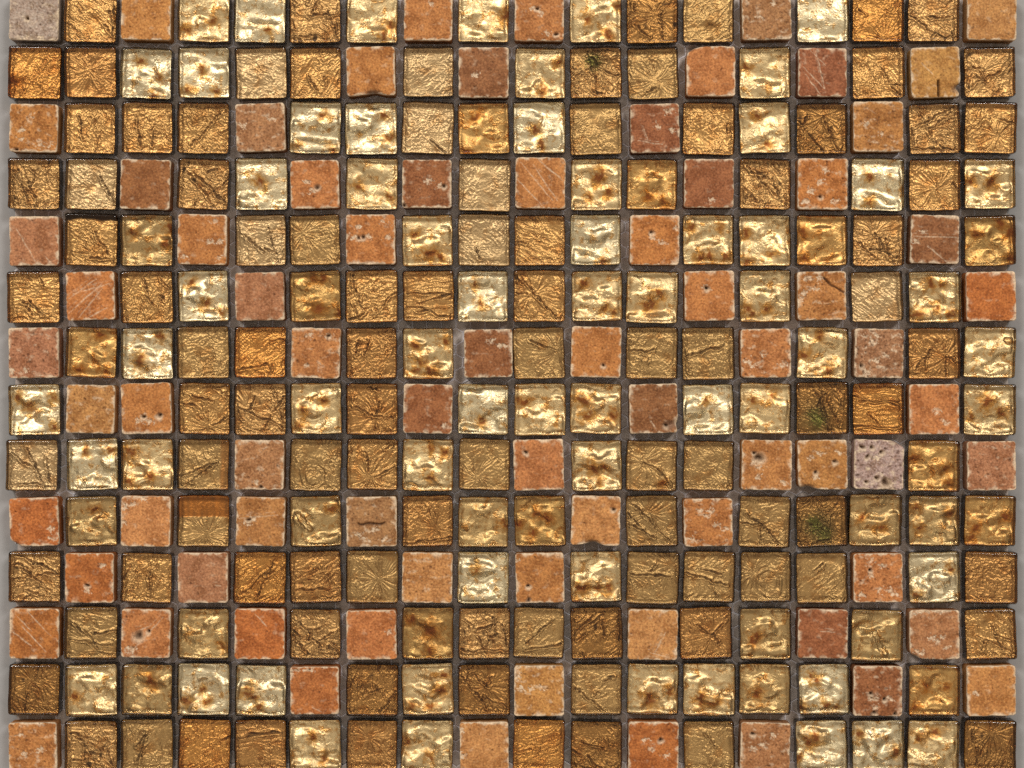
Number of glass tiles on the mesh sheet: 178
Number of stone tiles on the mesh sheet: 74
